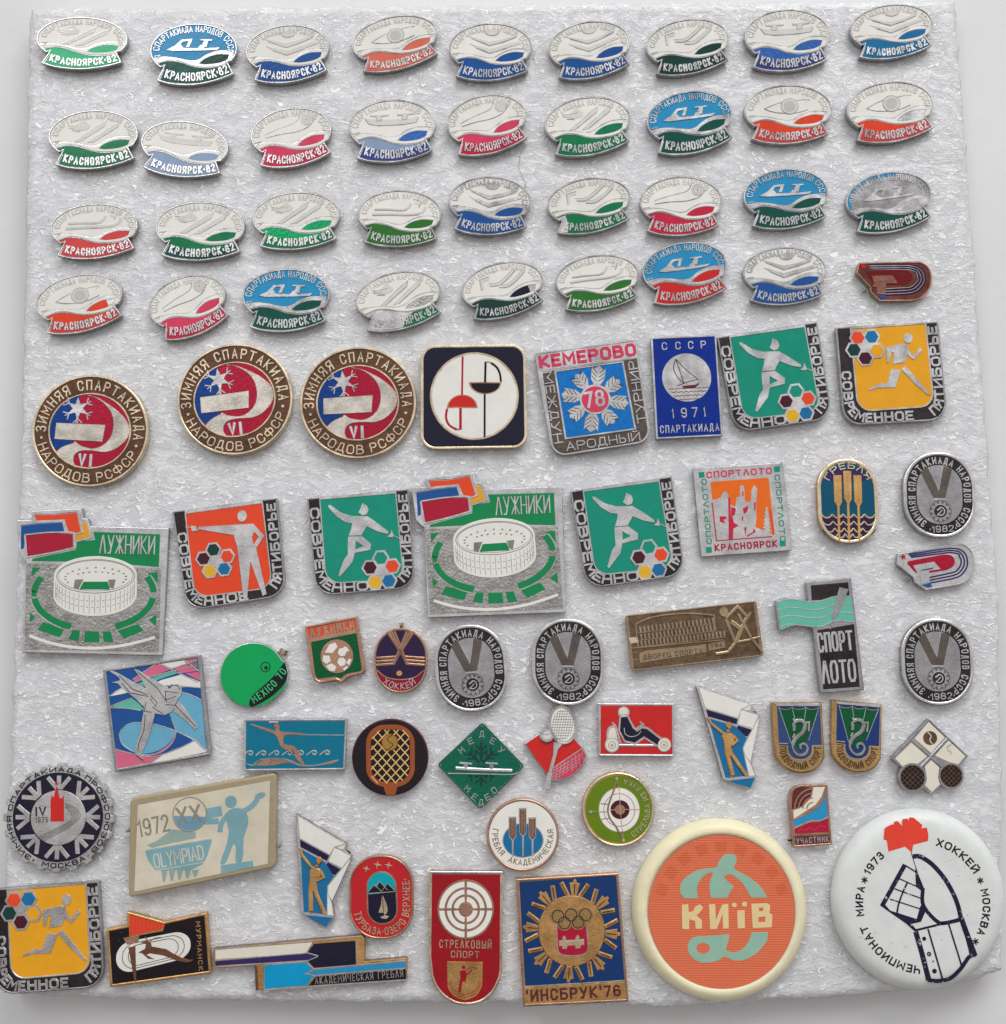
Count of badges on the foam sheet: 85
